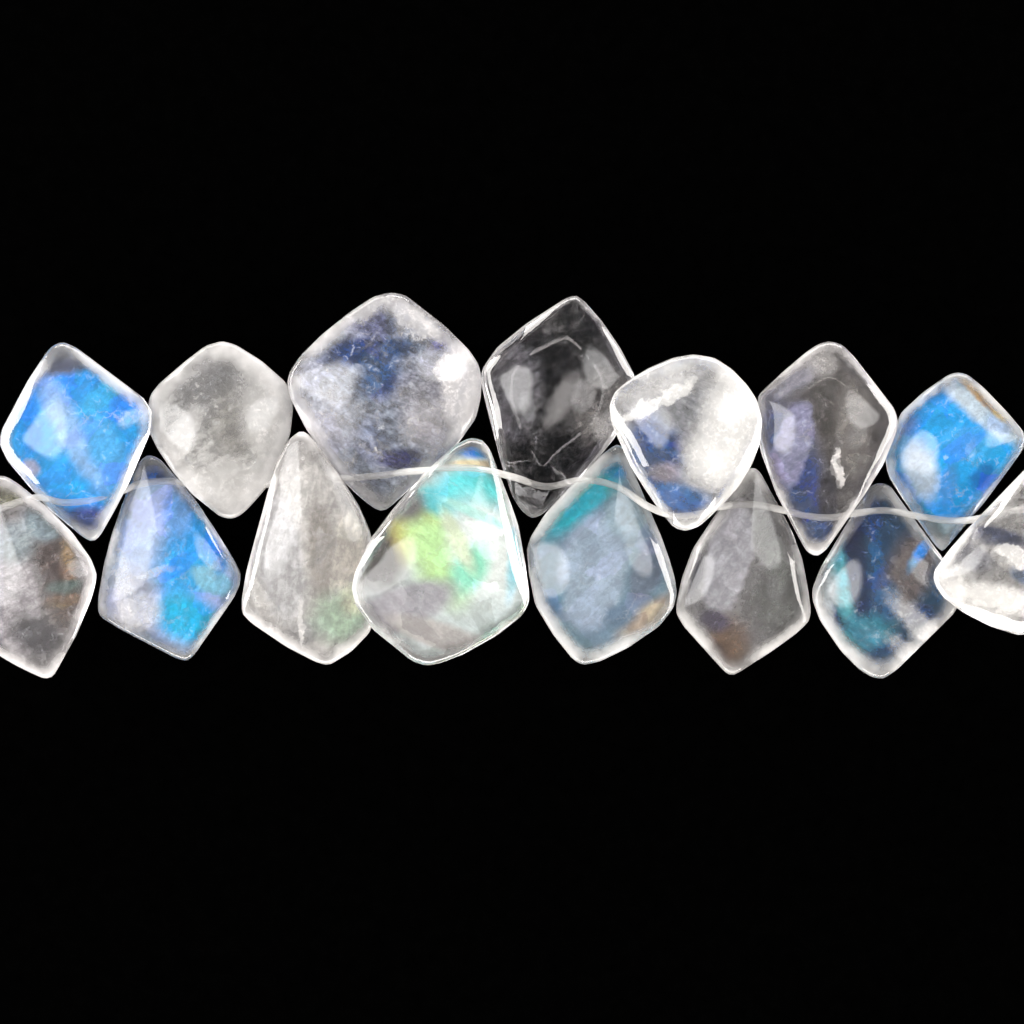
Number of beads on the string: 15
